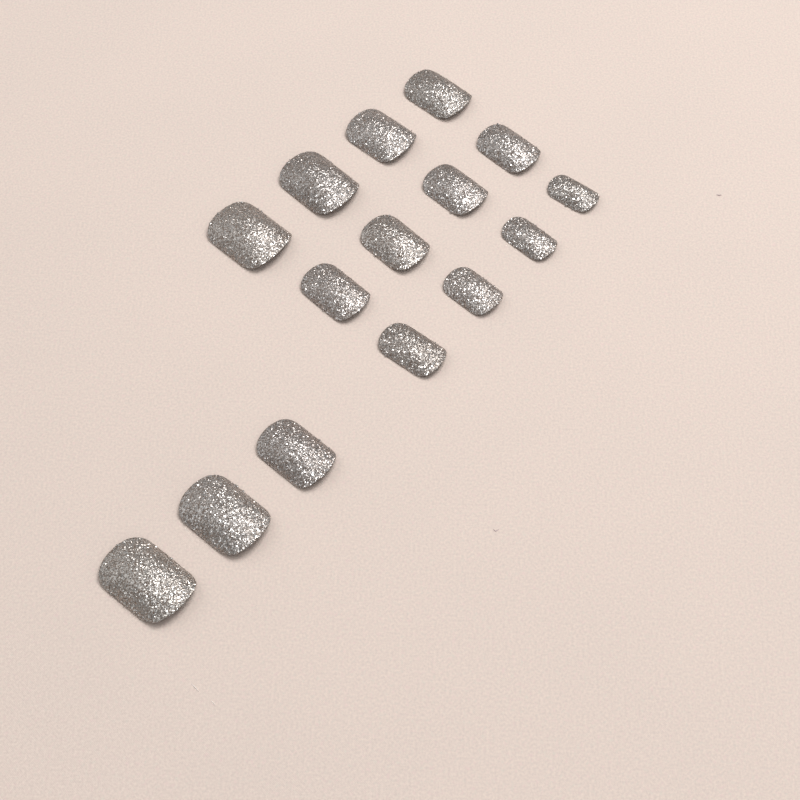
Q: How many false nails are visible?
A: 15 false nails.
